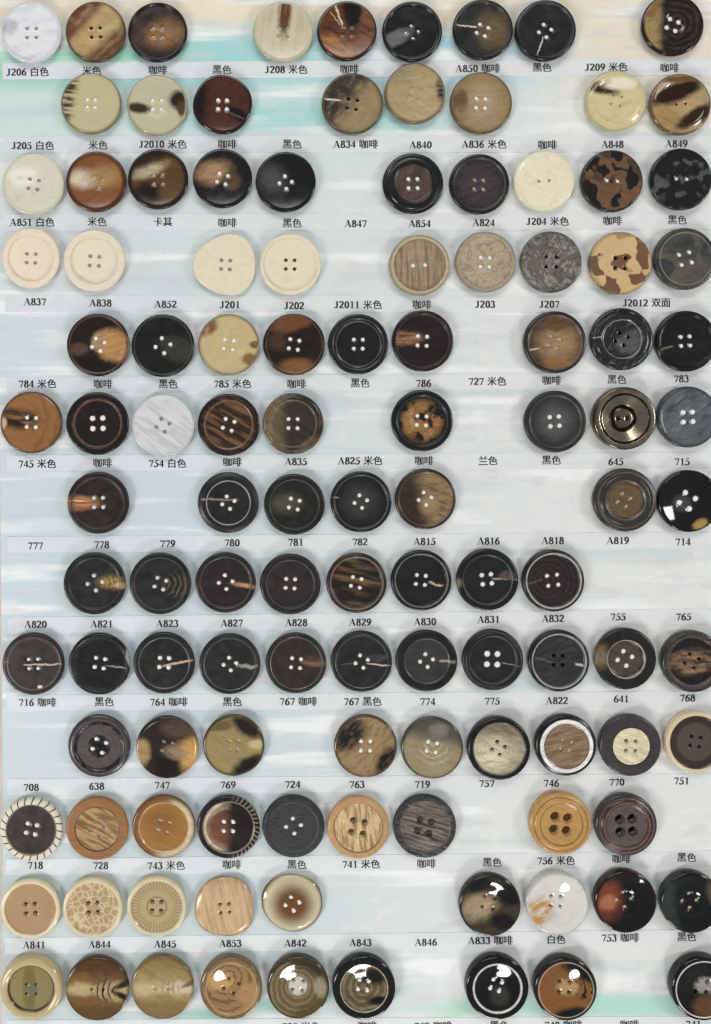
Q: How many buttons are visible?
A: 116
